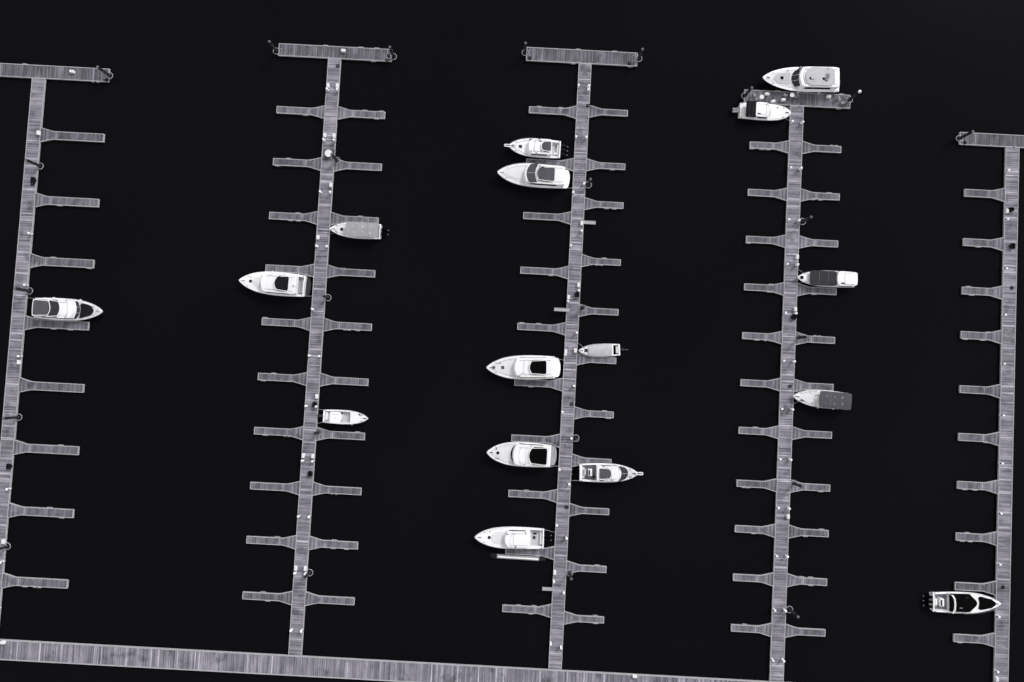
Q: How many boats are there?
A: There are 16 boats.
